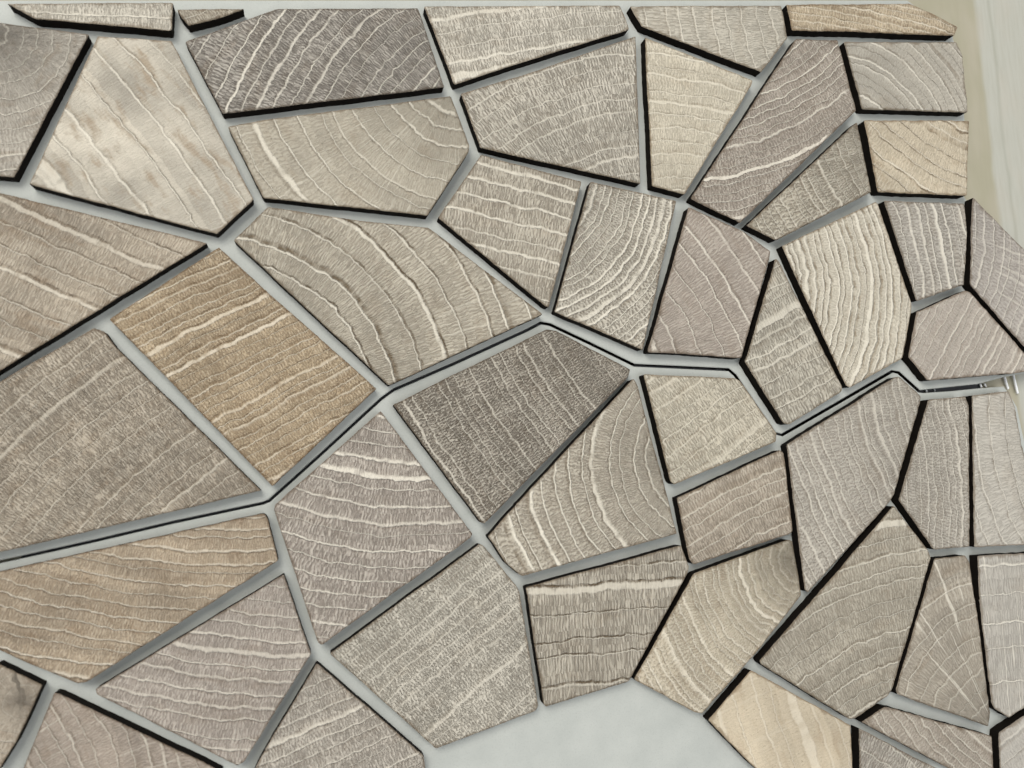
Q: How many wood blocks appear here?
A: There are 50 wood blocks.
